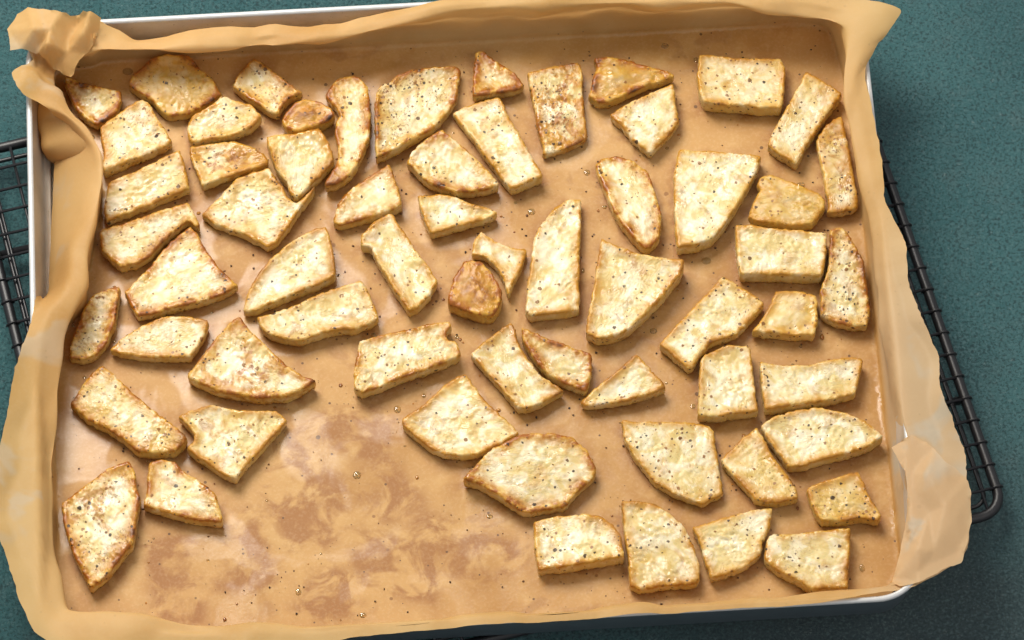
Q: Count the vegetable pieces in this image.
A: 62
